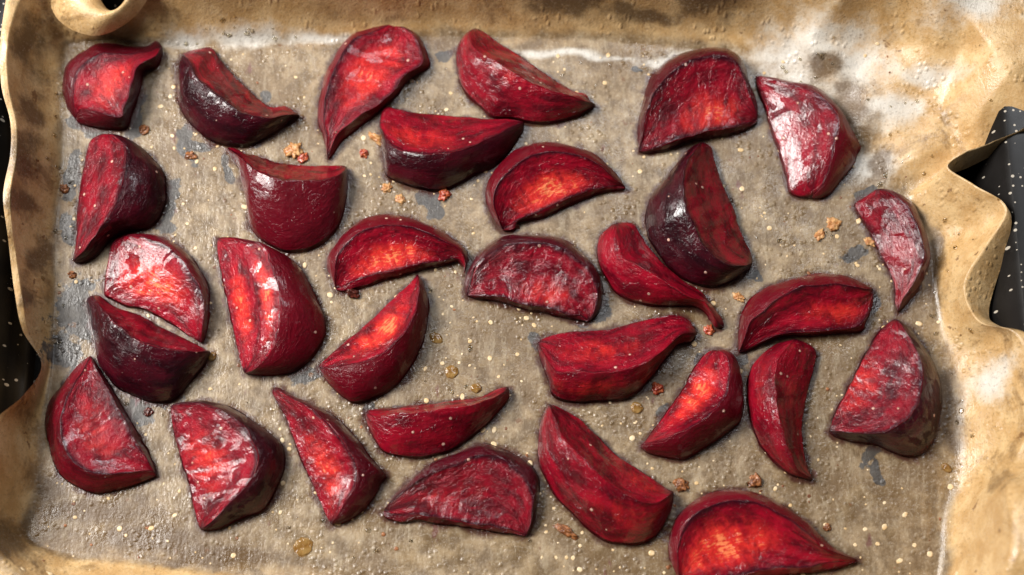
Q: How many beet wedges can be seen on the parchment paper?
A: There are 31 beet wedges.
